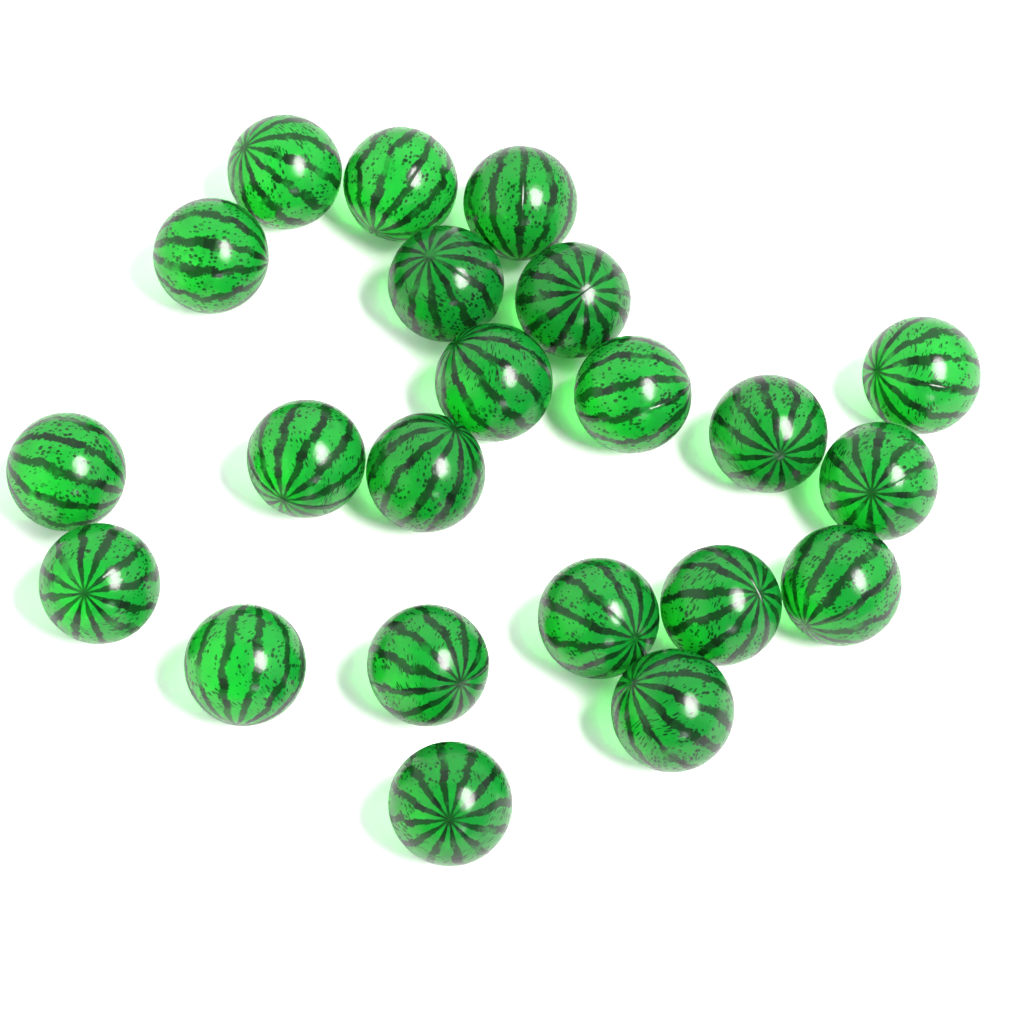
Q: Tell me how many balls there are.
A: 22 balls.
